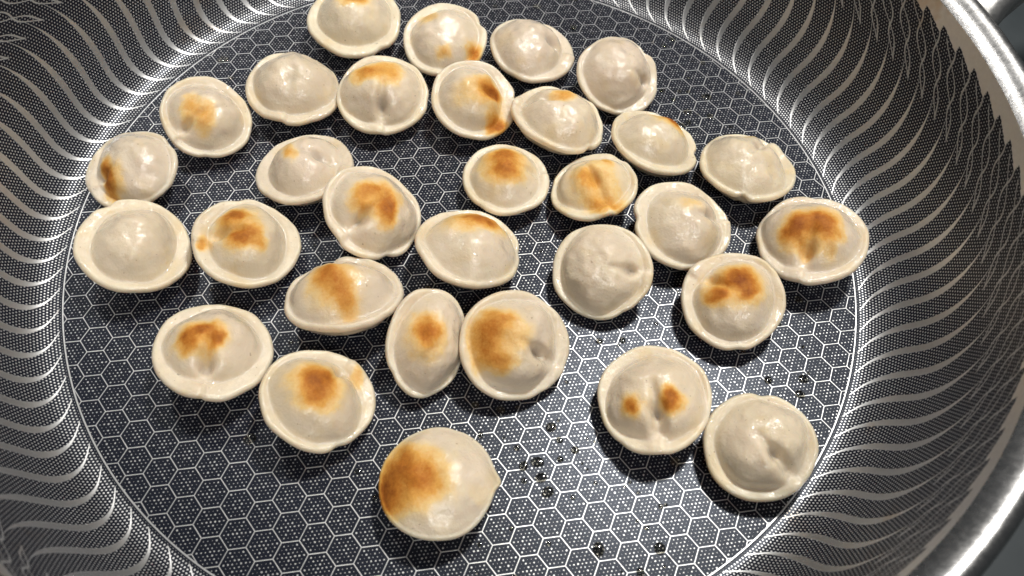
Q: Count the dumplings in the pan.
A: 31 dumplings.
